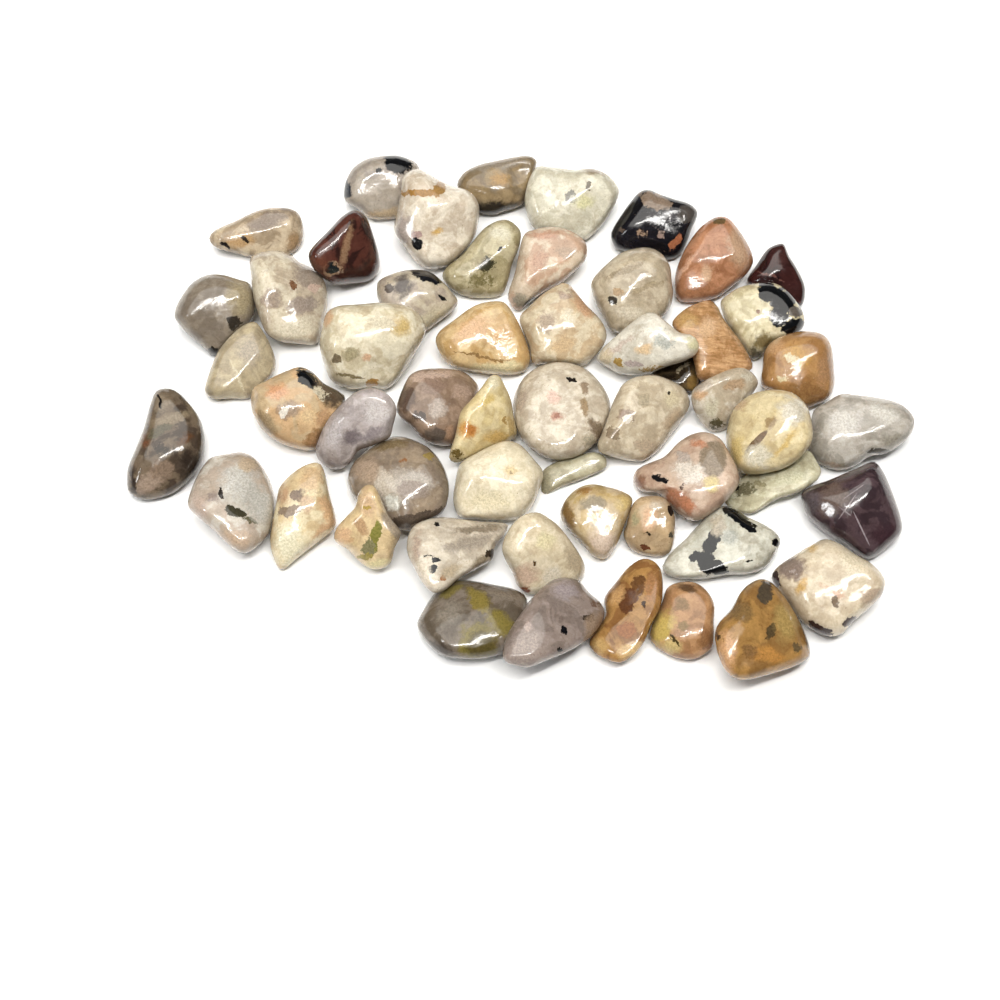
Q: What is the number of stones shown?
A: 54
